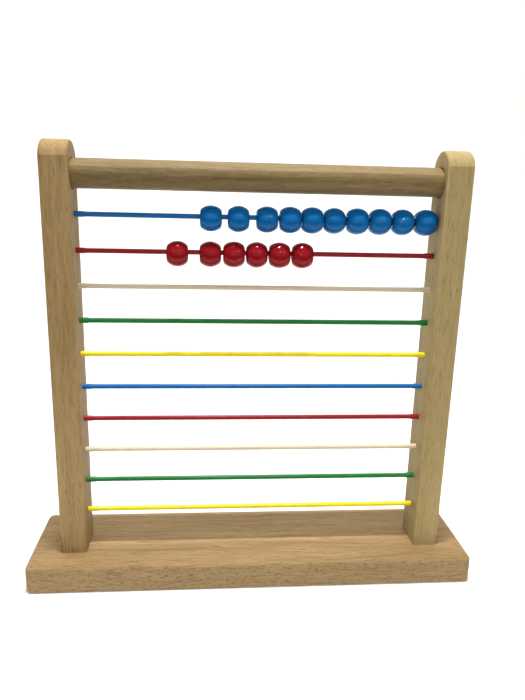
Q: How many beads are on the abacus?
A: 16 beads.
